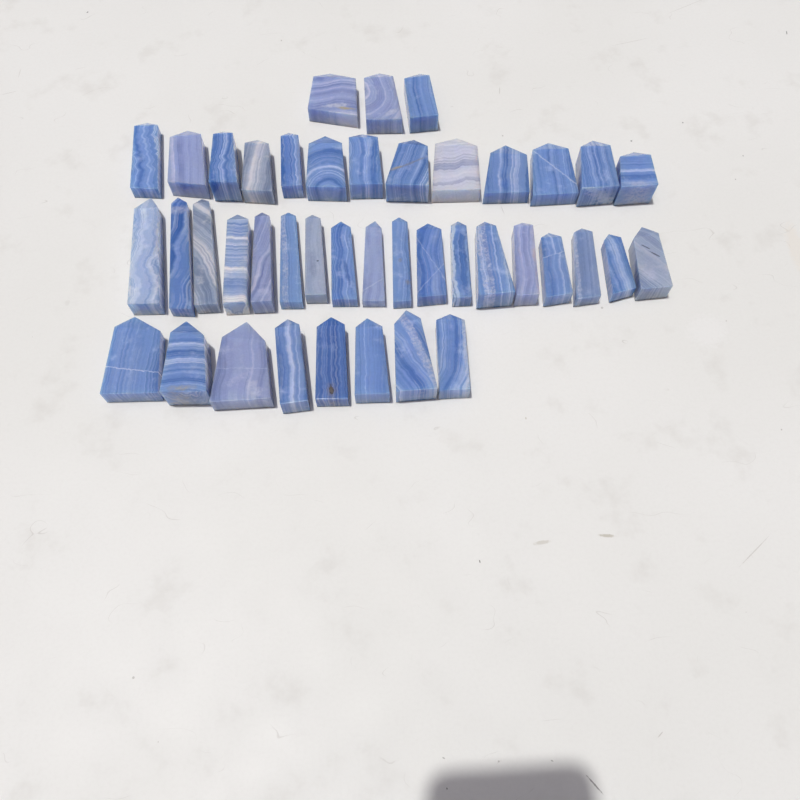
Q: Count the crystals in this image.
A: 42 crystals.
